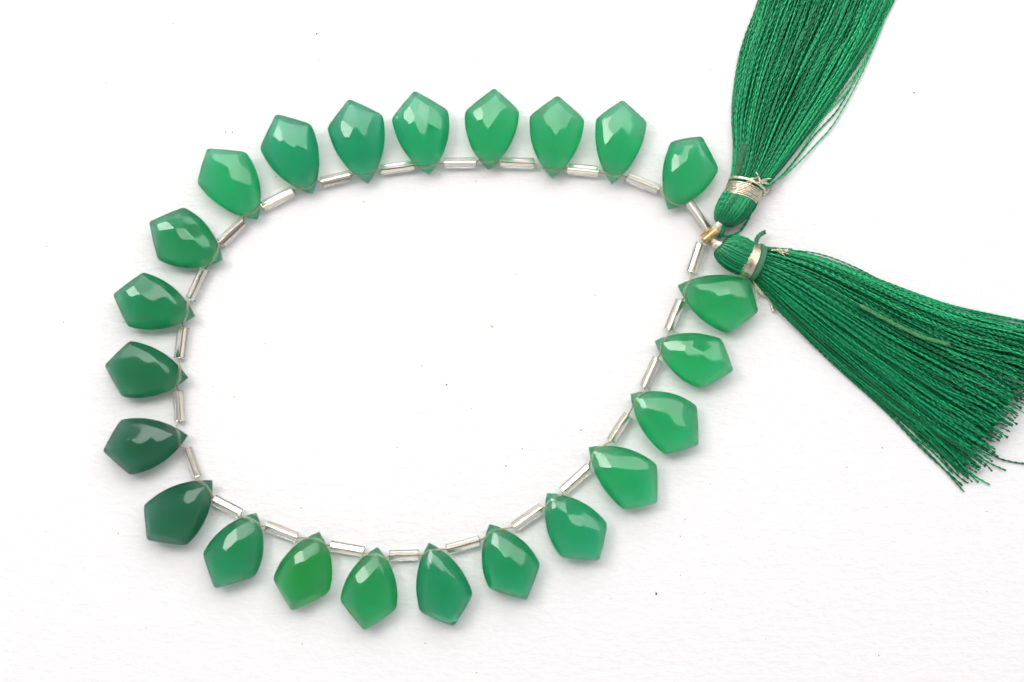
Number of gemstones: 23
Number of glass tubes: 24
